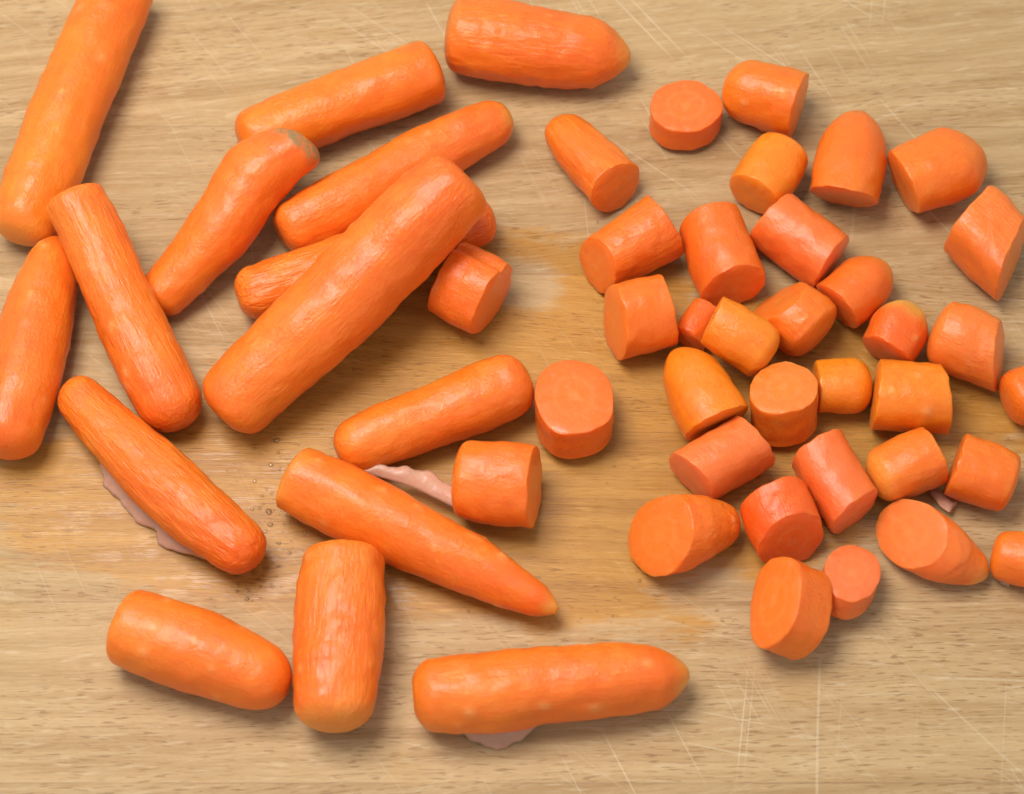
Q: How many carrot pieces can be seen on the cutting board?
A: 35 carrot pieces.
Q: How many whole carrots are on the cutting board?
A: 15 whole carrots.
